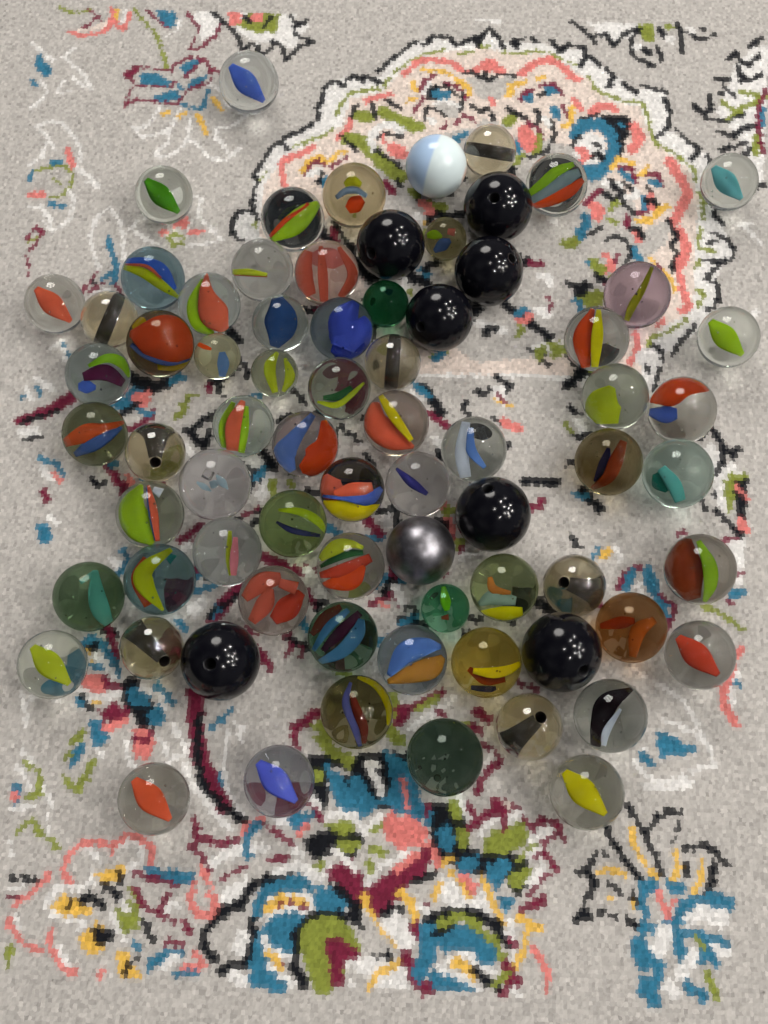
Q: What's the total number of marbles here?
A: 73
